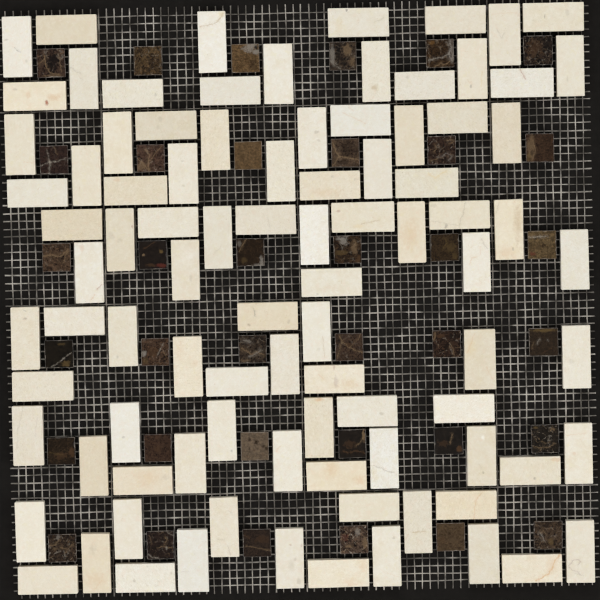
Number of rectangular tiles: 92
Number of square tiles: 36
